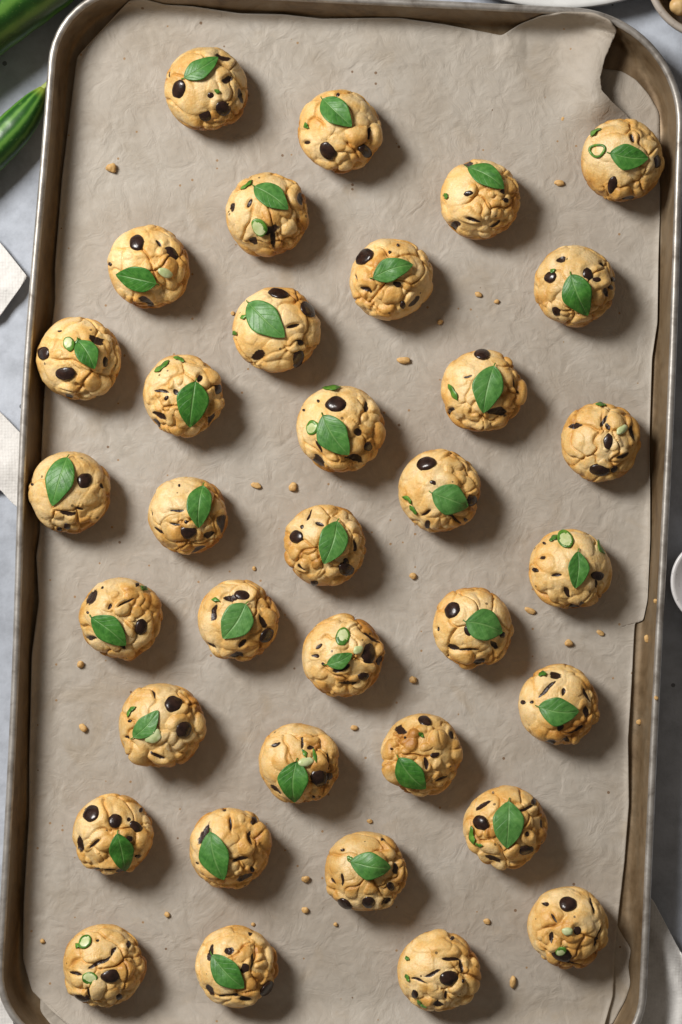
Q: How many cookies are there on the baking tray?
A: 35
